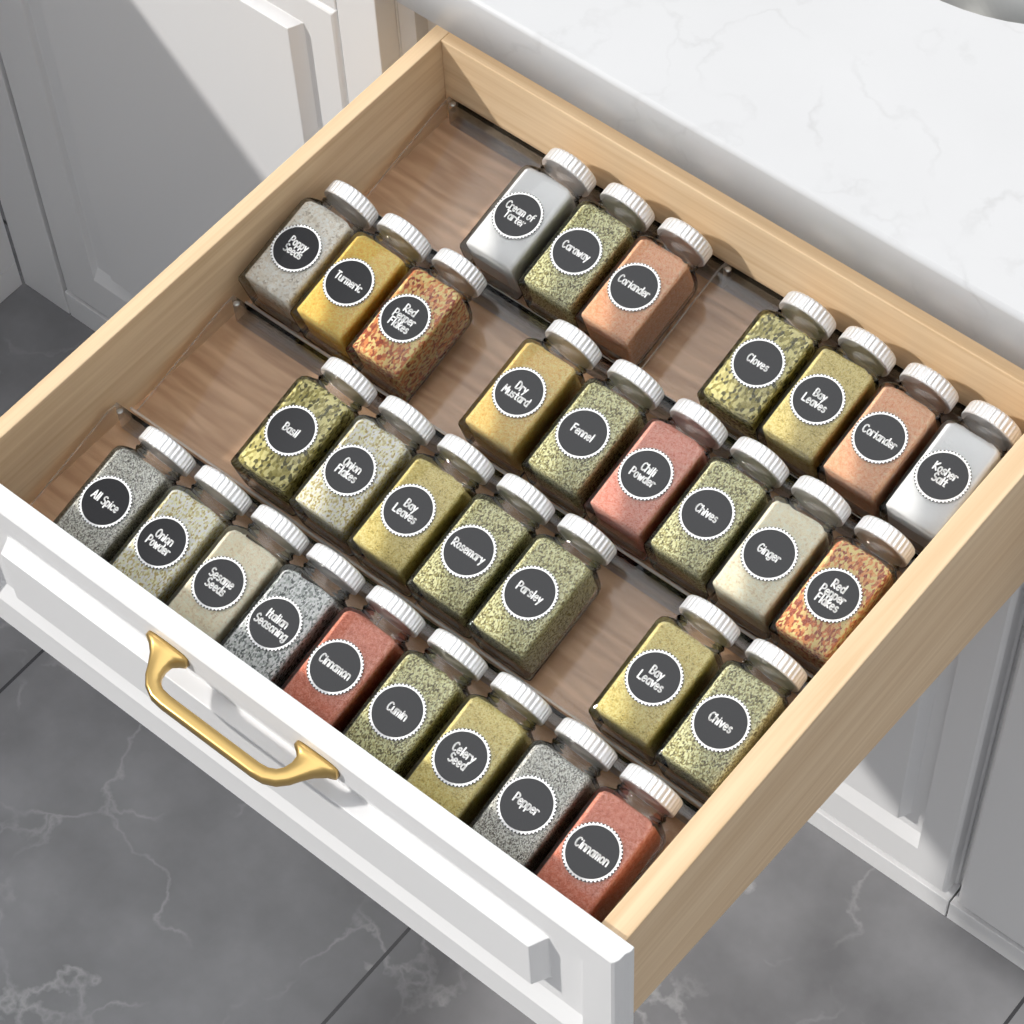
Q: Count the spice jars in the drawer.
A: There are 32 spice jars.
